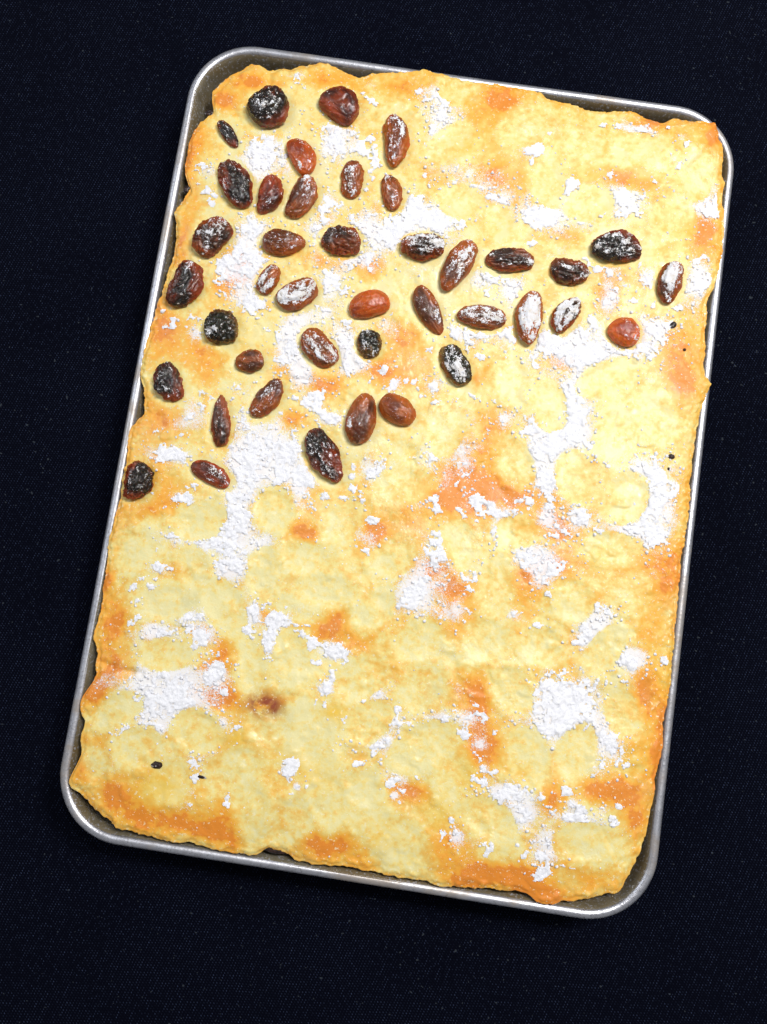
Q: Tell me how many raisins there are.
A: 41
